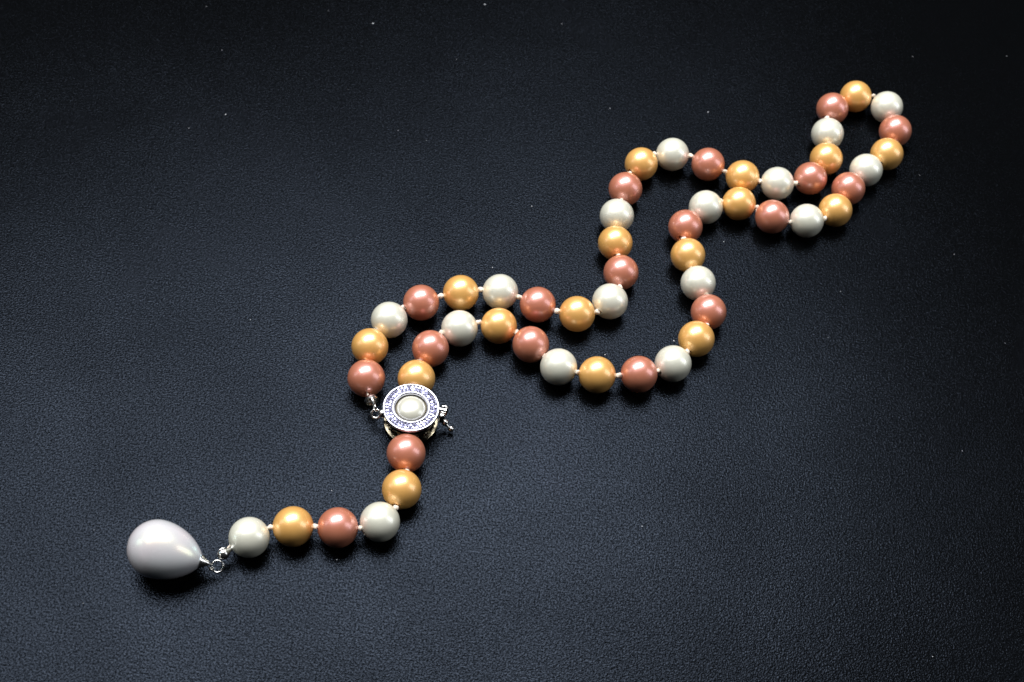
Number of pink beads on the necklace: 18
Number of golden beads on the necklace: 18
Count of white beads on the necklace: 17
